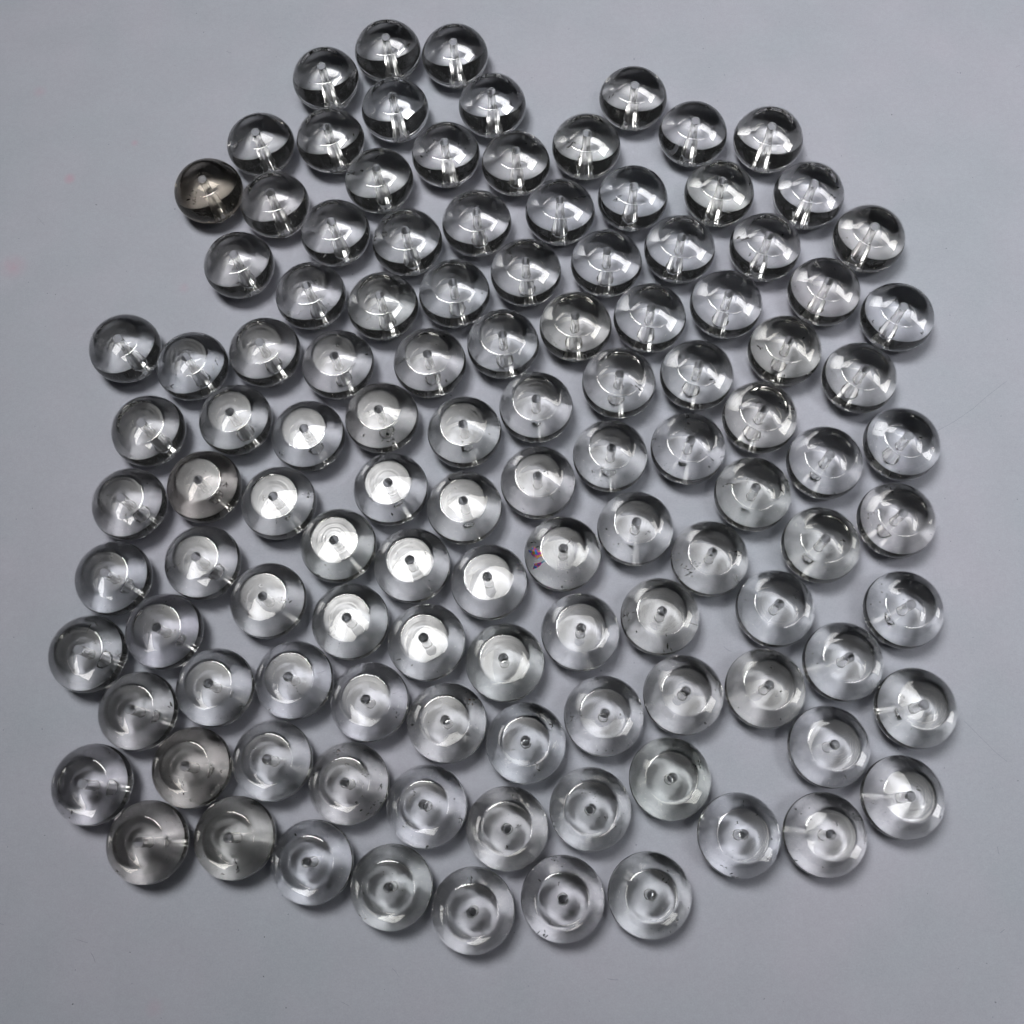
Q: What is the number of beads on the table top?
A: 115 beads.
